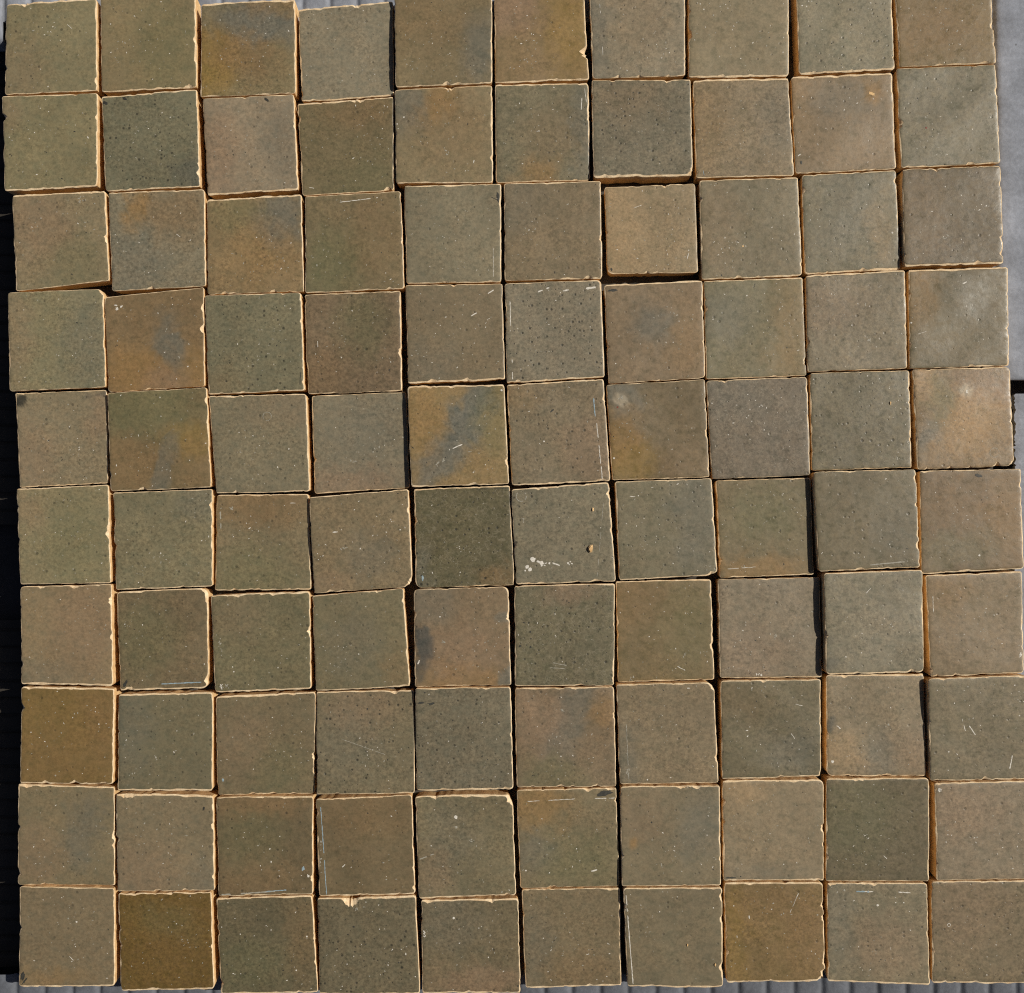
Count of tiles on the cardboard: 100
